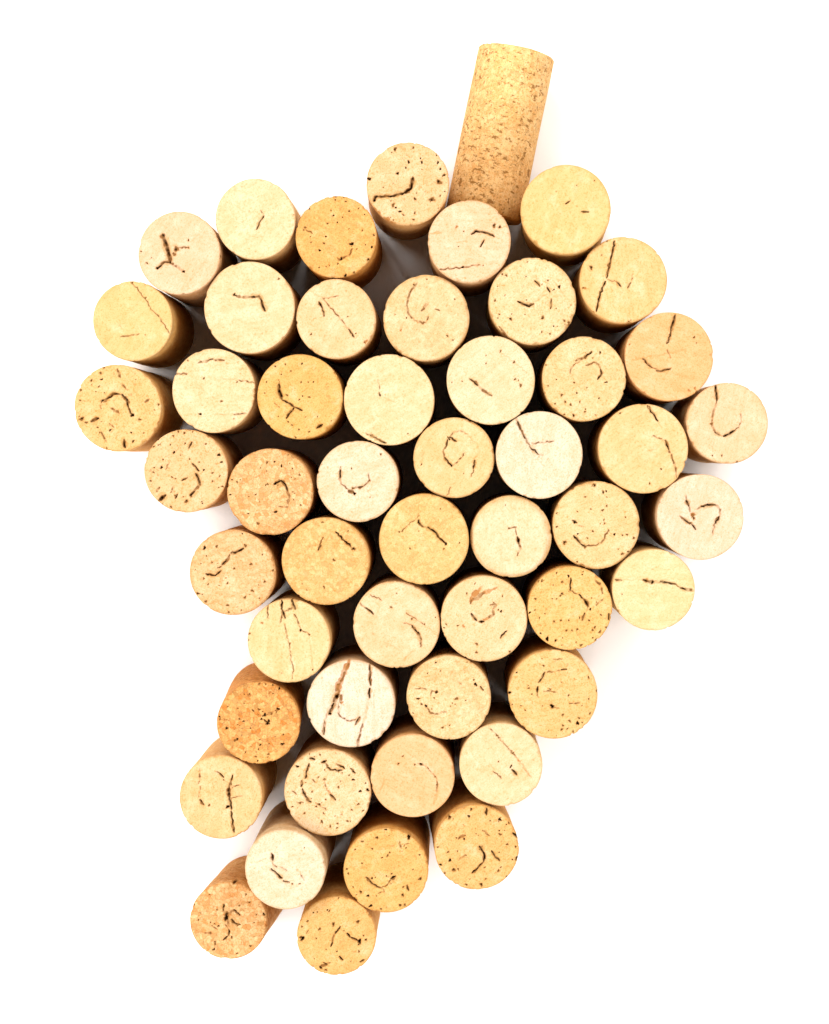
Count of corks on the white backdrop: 51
